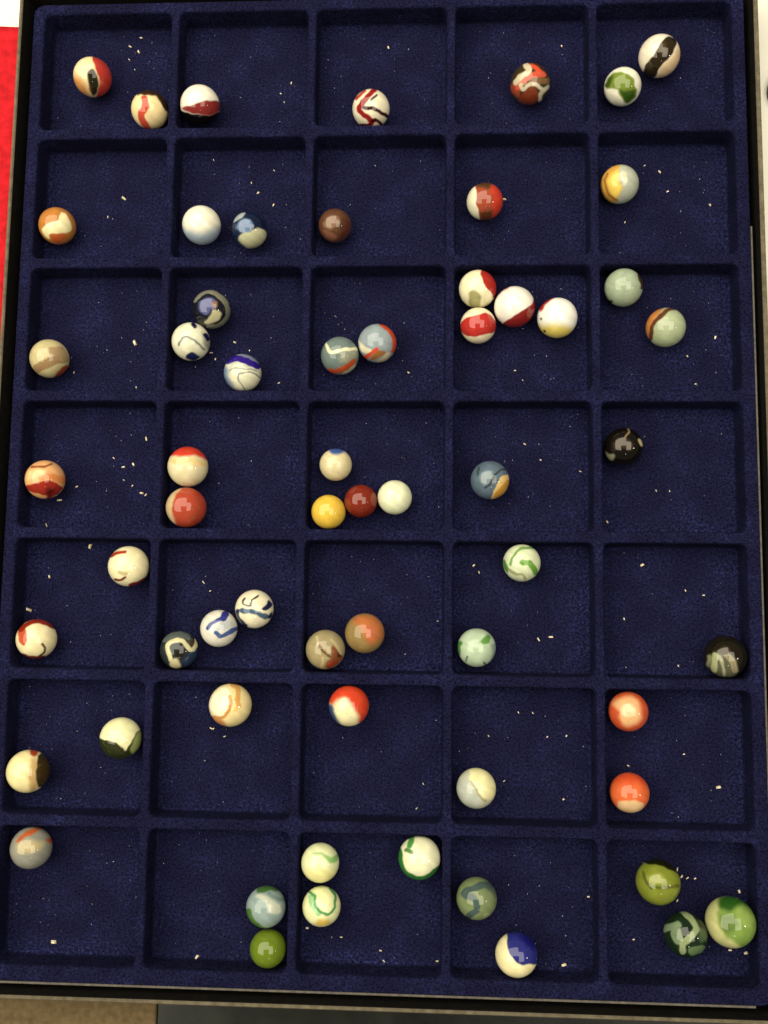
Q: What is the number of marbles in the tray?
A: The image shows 62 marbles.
